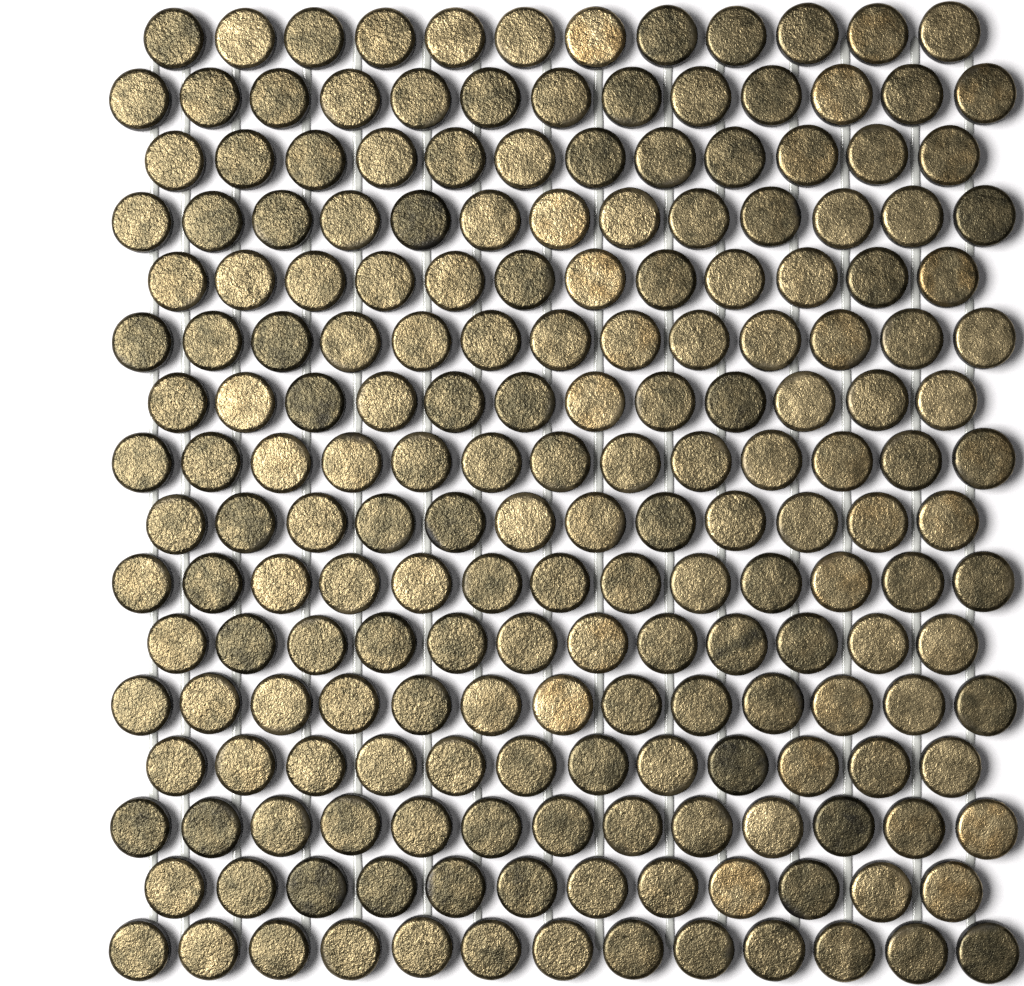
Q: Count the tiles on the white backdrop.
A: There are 200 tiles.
